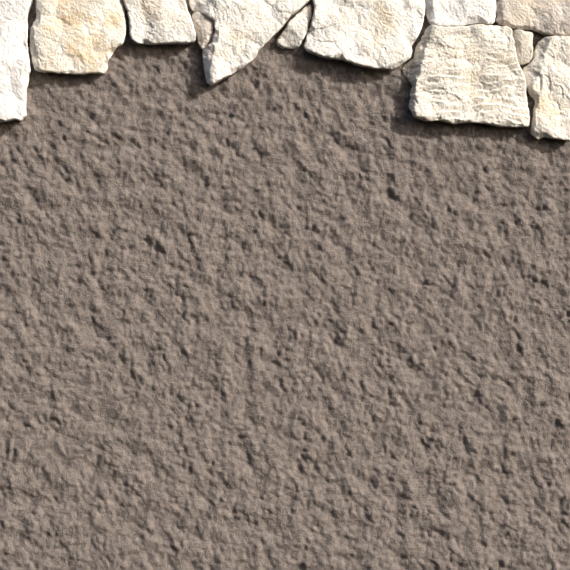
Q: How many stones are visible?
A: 12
